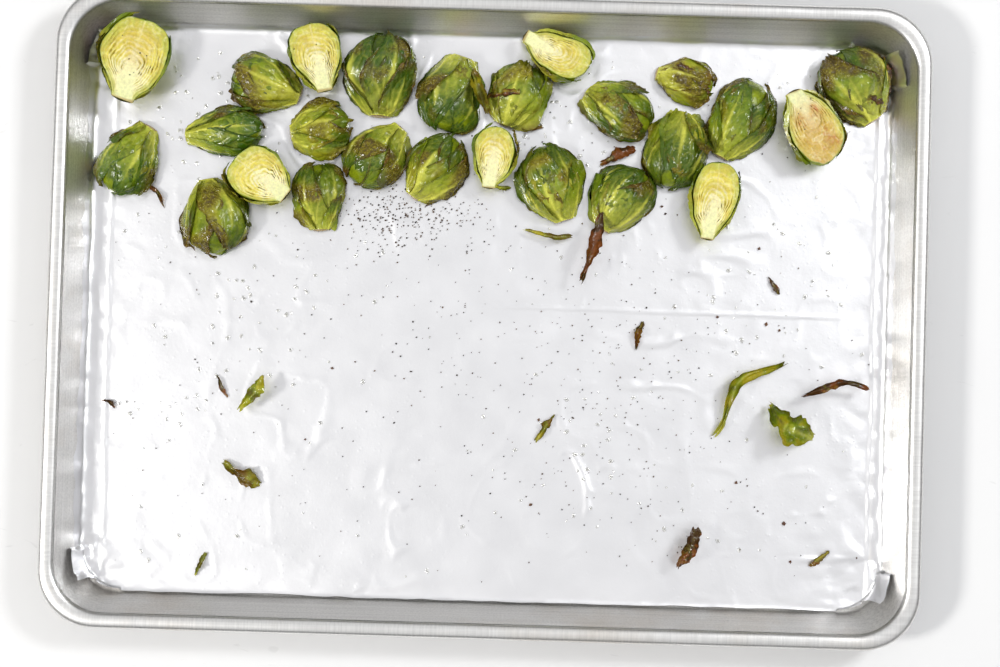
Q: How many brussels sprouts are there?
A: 25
